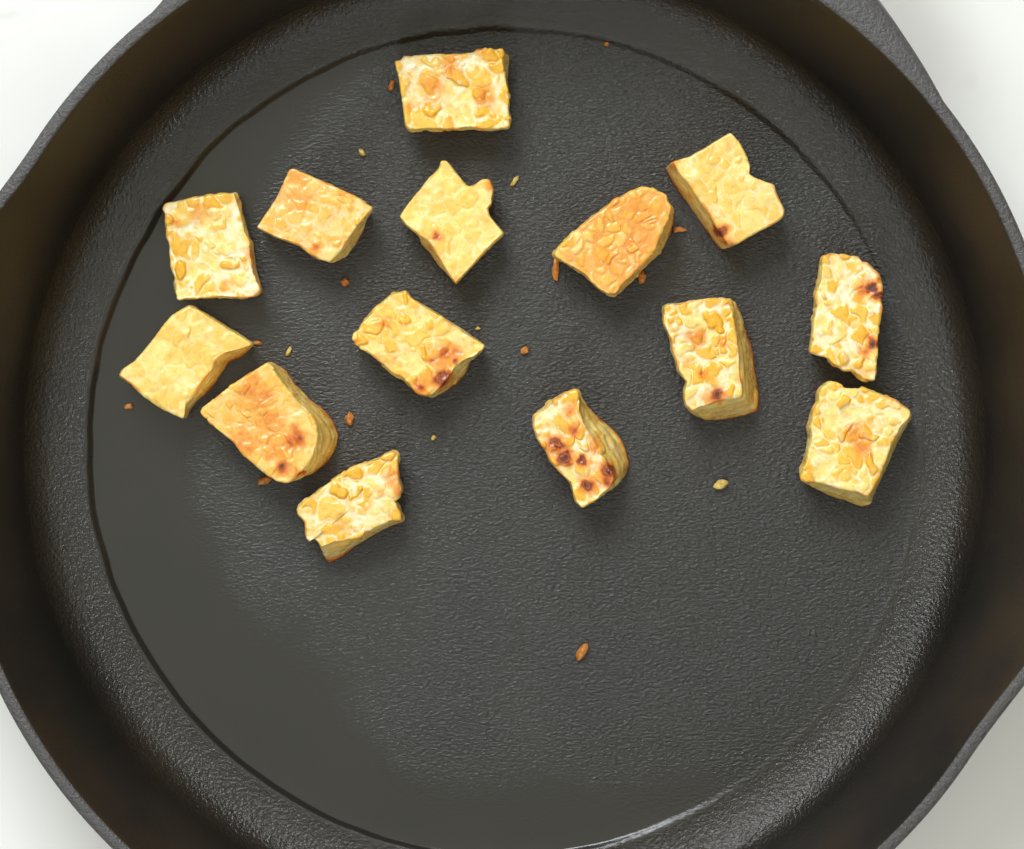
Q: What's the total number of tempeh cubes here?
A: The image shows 14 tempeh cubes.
